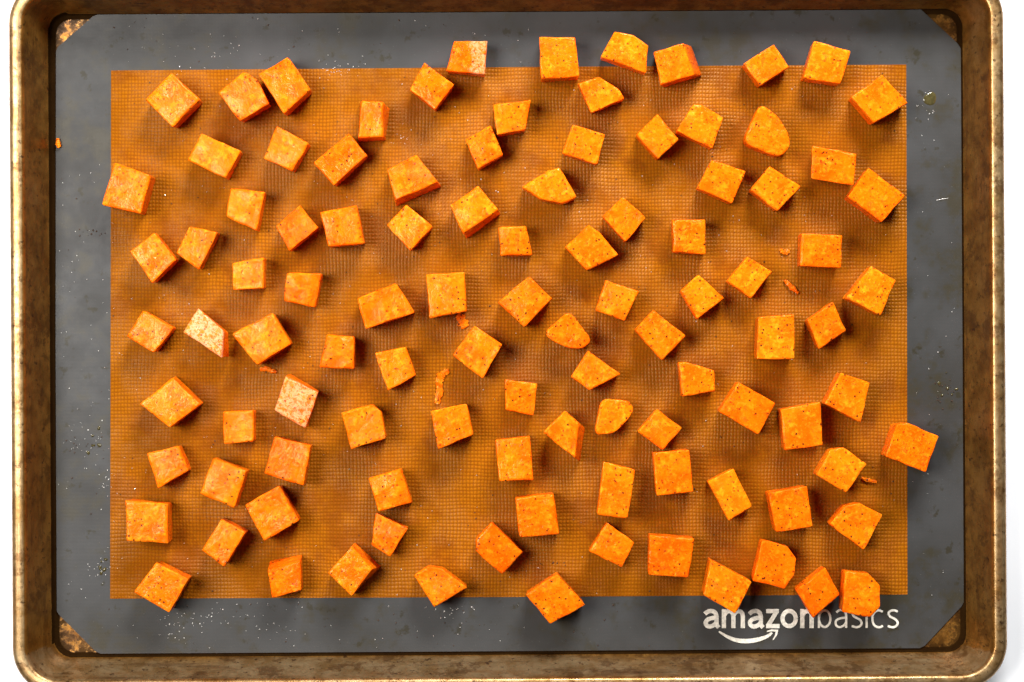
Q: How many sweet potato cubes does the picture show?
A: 103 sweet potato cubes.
